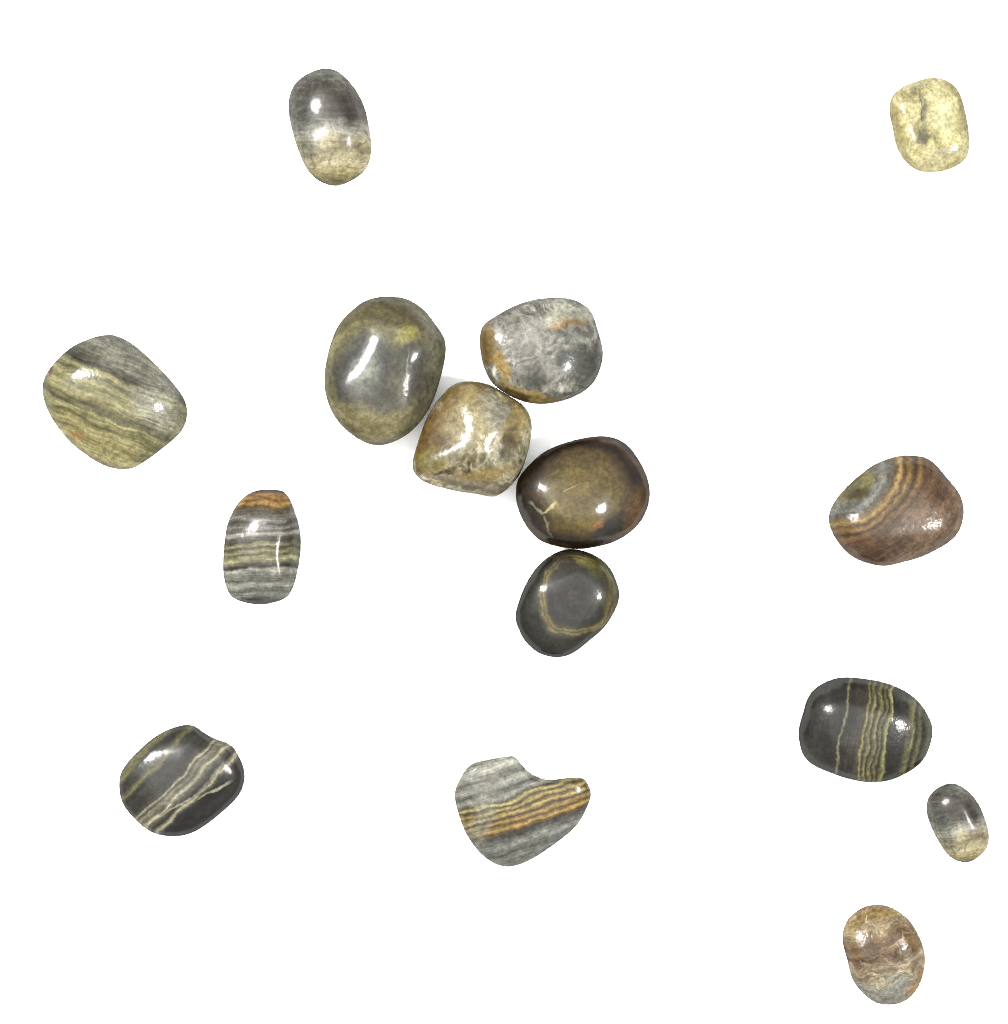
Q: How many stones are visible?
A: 15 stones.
